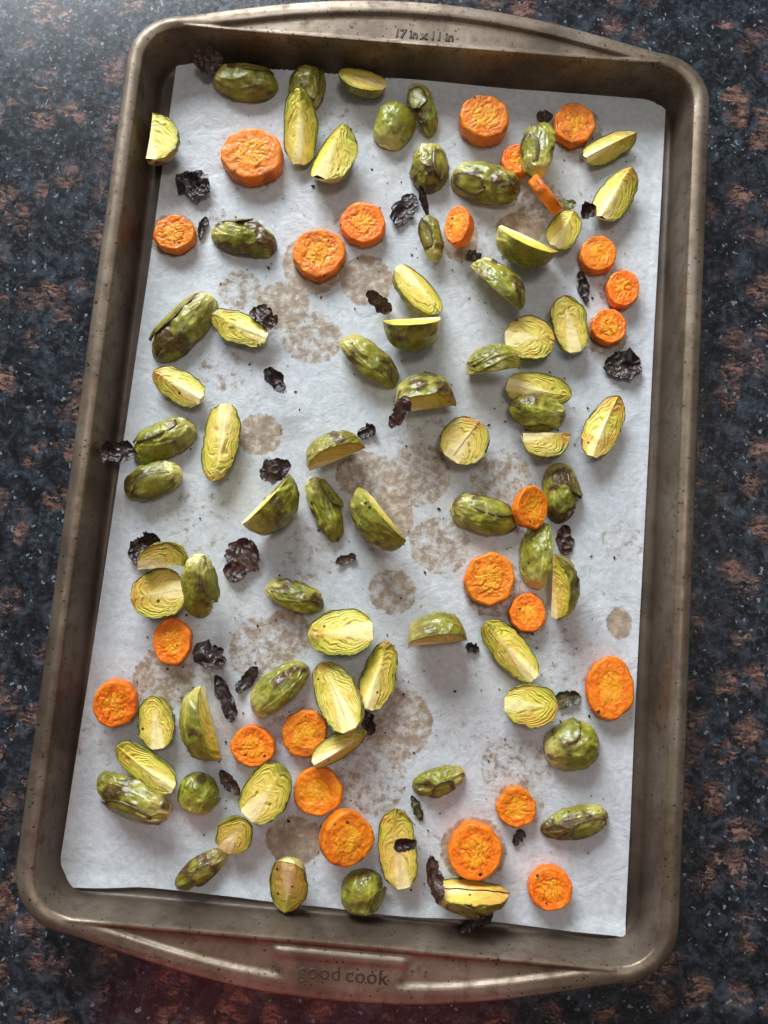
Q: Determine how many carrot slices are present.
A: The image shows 25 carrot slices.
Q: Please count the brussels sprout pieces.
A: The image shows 71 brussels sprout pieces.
